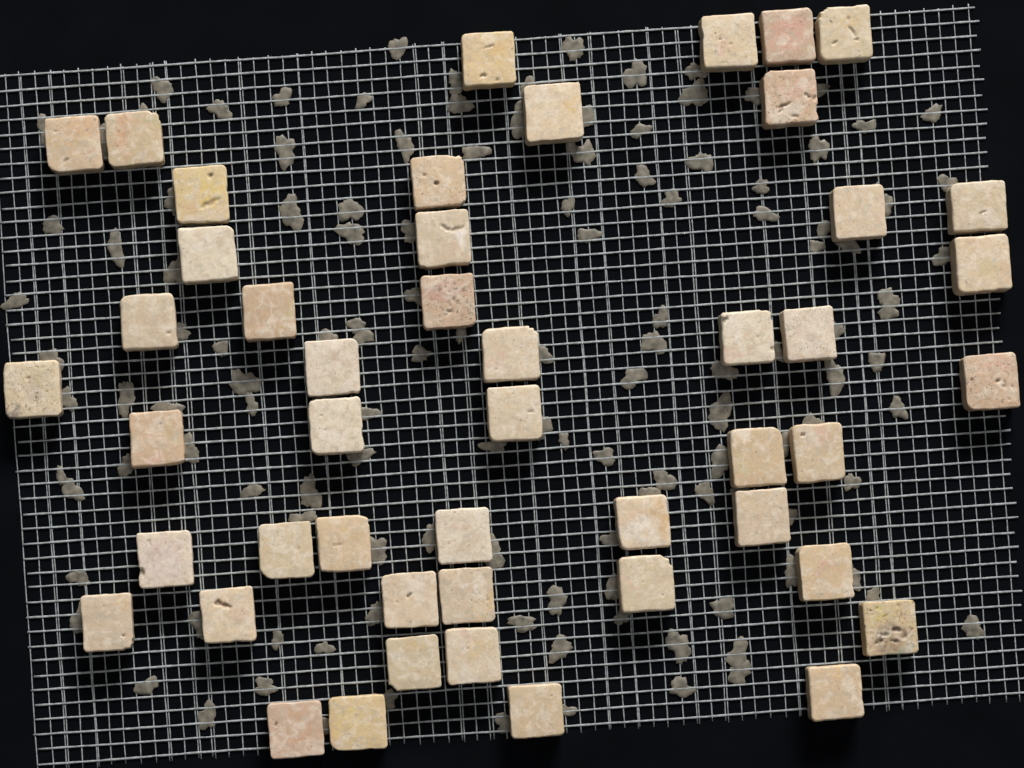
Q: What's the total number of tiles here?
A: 48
